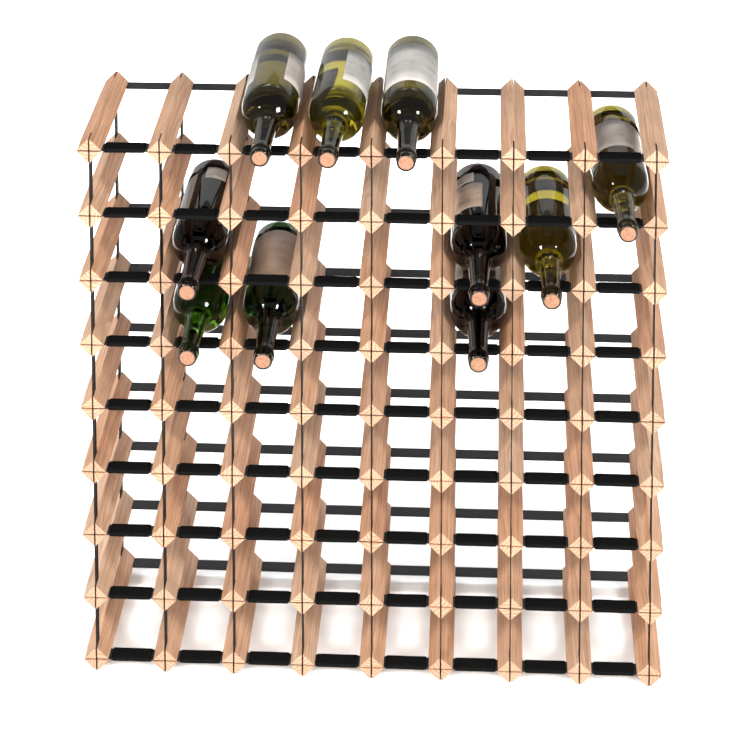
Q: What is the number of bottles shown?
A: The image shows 10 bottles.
